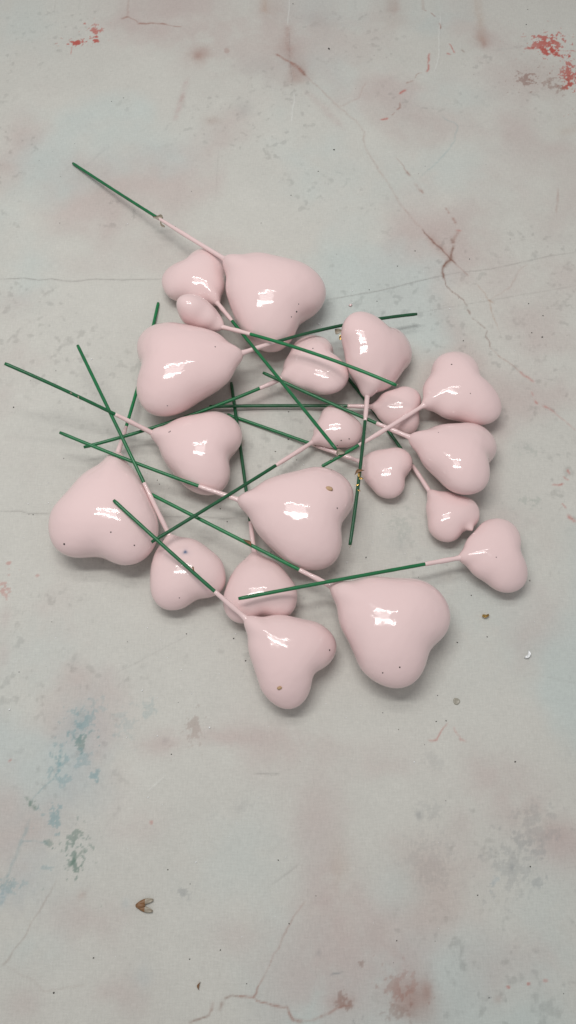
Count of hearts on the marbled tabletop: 20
